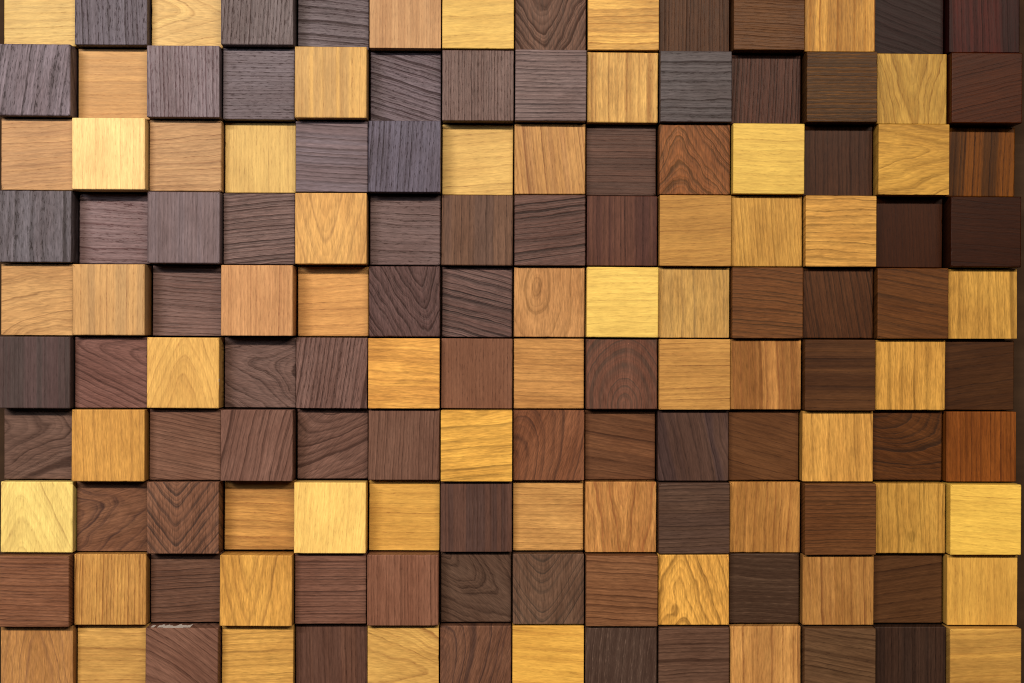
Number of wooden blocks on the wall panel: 140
